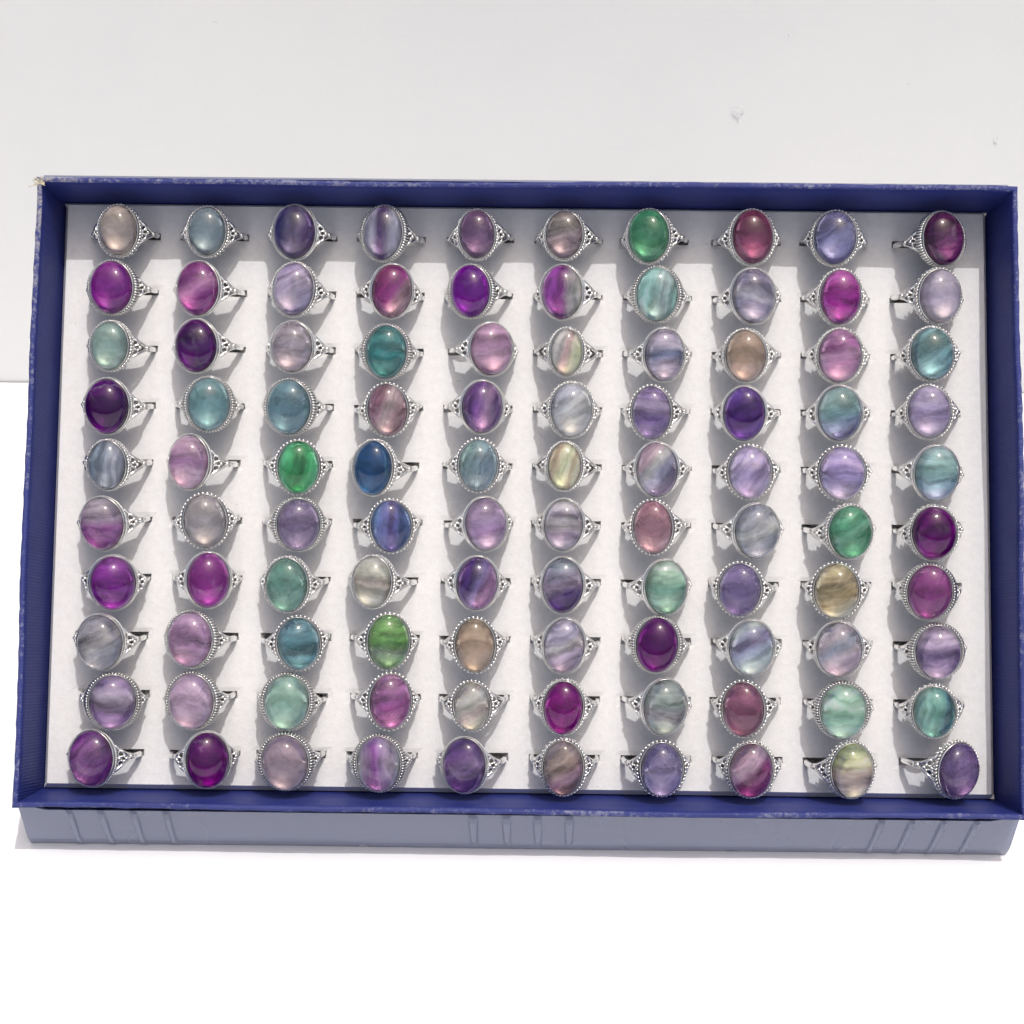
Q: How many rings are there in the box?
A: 100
